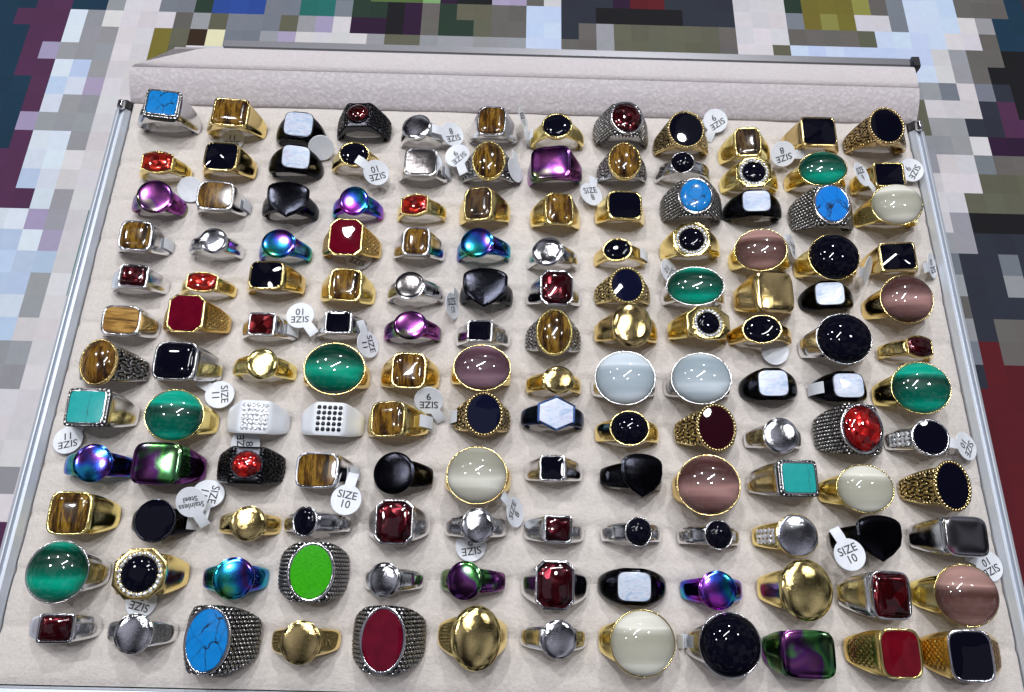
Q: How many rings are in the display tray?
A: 144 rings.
